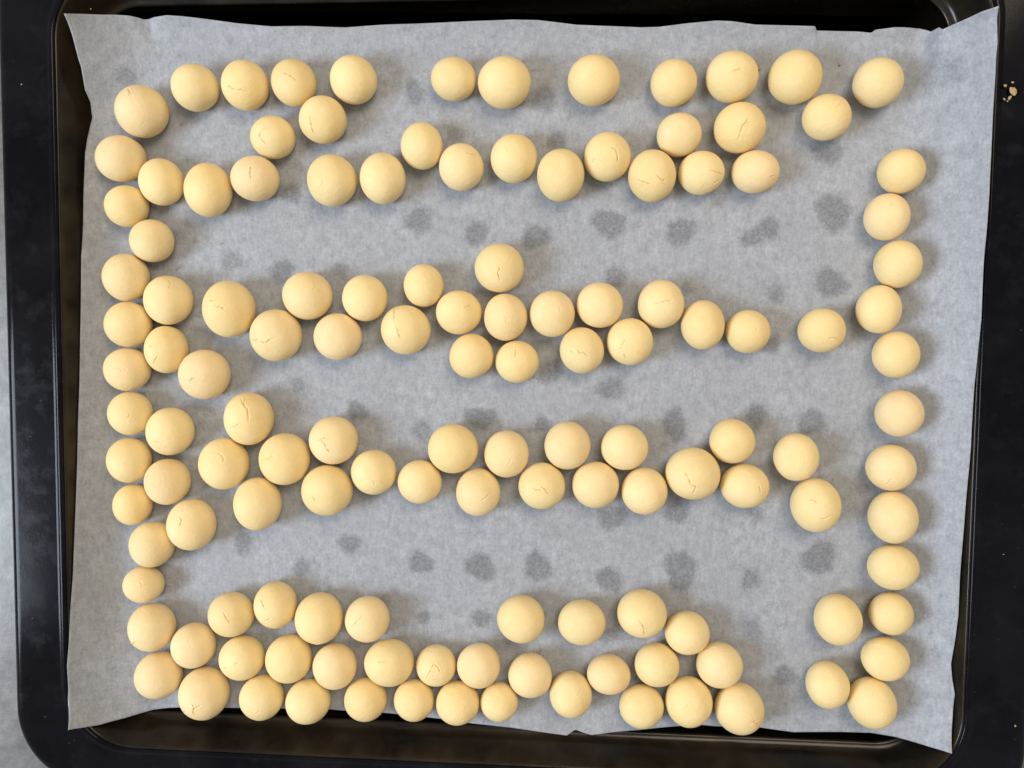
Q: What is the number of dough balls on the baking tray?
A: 134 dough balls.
